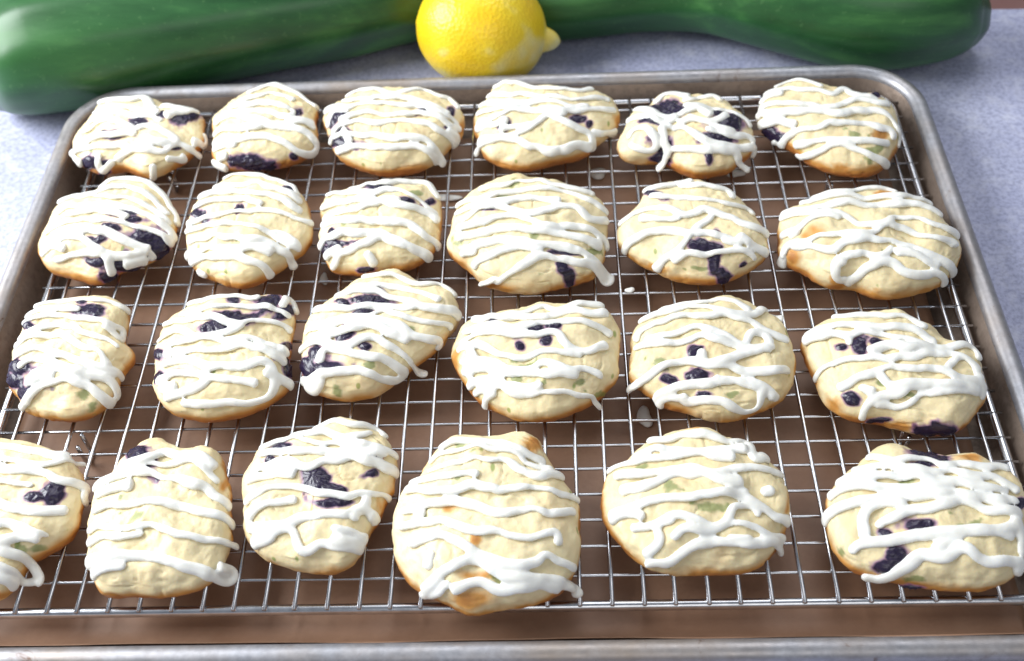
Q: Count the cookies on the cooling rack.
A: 24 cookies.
